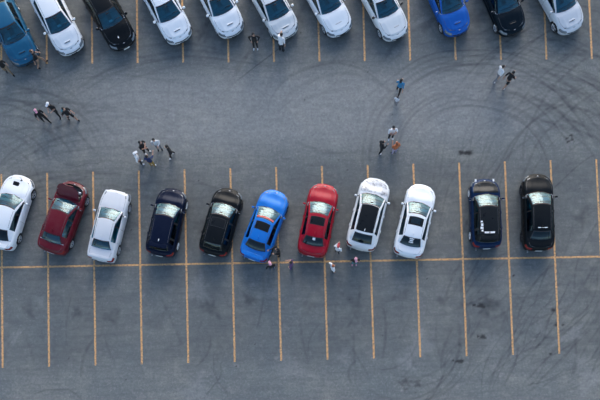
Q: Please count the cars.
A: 22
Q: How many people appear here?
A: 25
